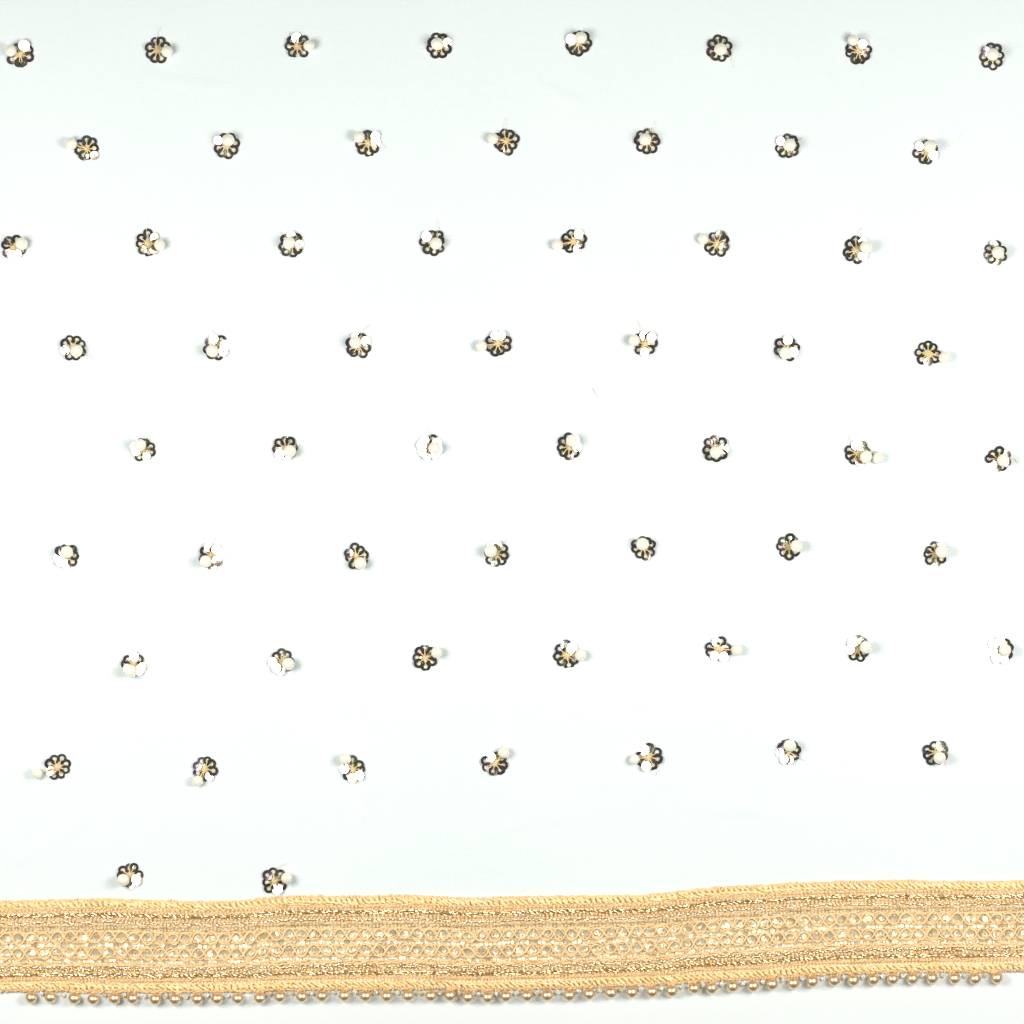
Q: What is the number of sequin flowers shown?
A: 60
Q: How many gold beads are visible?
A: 48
